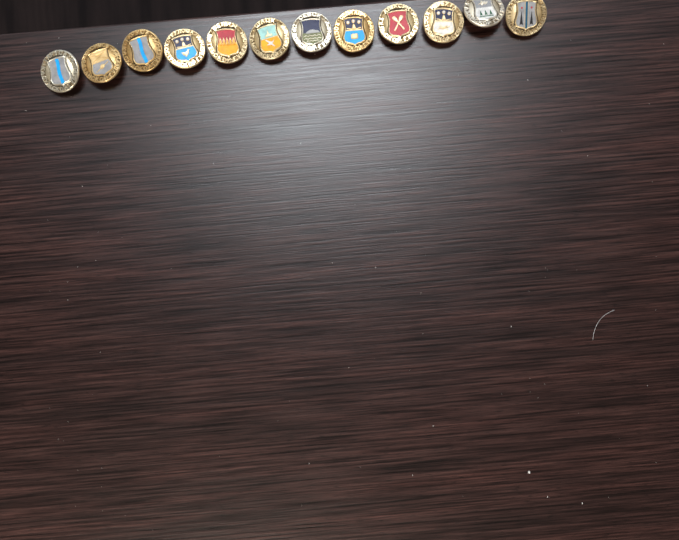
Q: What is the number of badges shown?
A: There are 12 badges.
